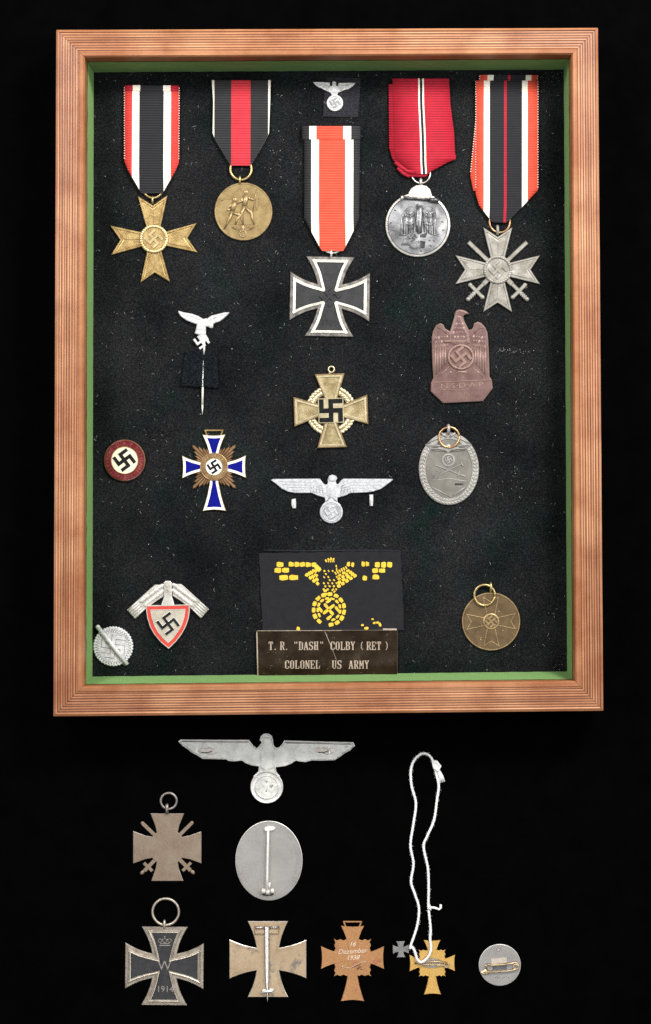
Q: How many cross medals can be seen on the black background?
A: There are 11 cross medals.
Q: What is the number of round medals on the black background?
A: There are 8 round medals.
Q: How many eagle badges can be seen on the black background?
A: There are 6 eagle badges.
